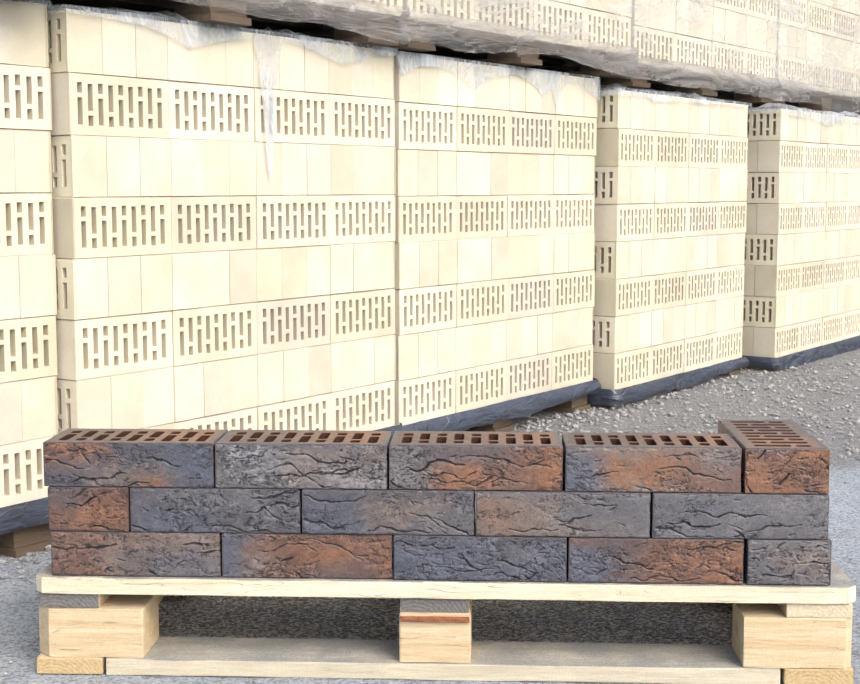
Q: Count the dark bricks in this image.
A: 15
